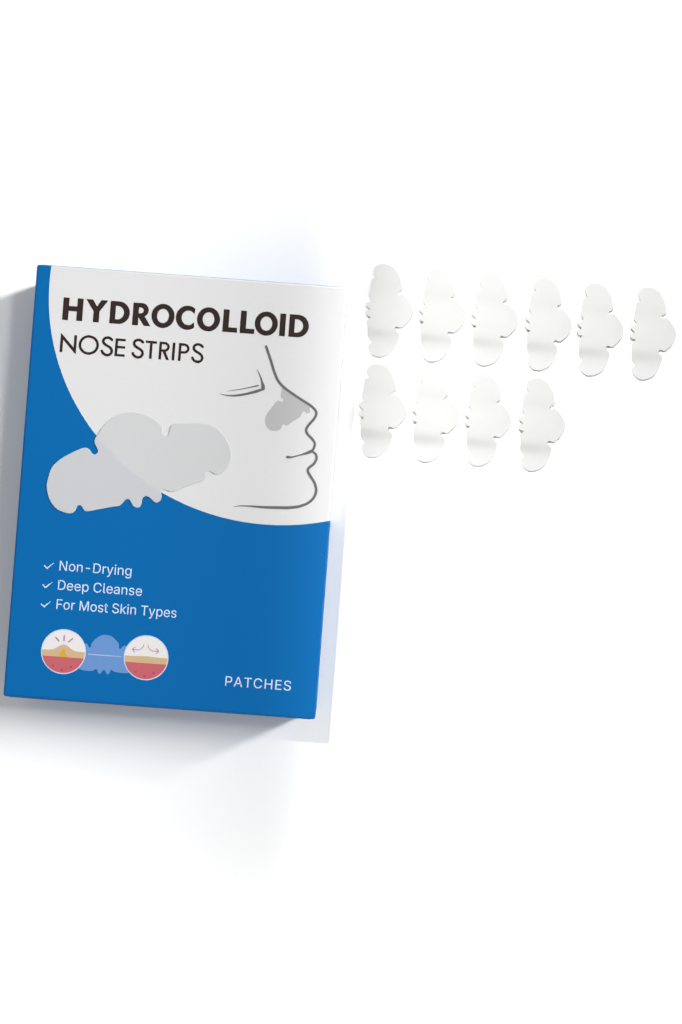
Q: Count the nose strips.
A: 10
